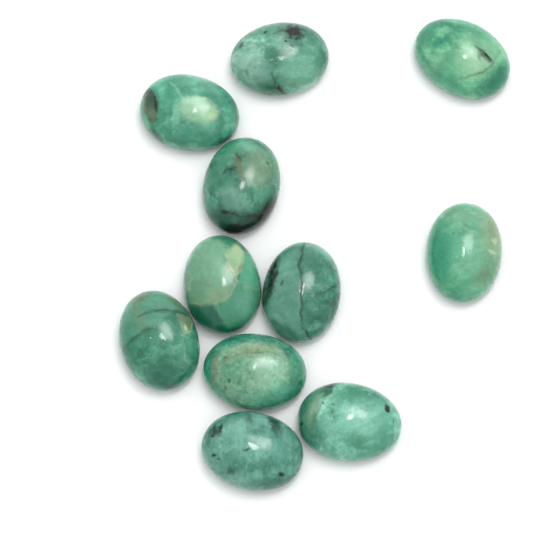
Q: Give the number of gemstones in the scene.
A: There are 11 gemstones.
